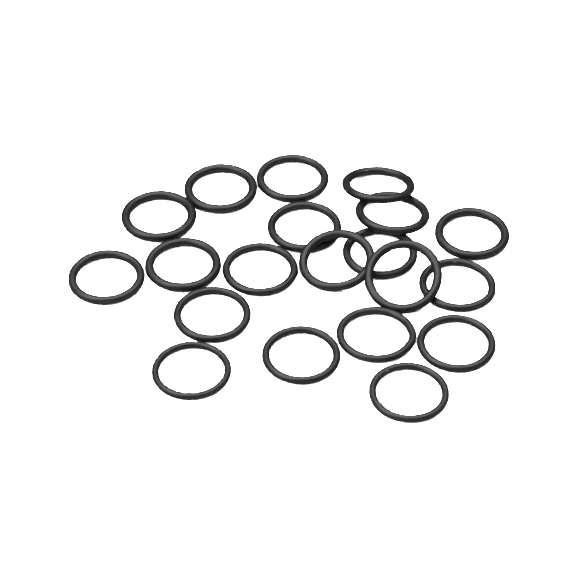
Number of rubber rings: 20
